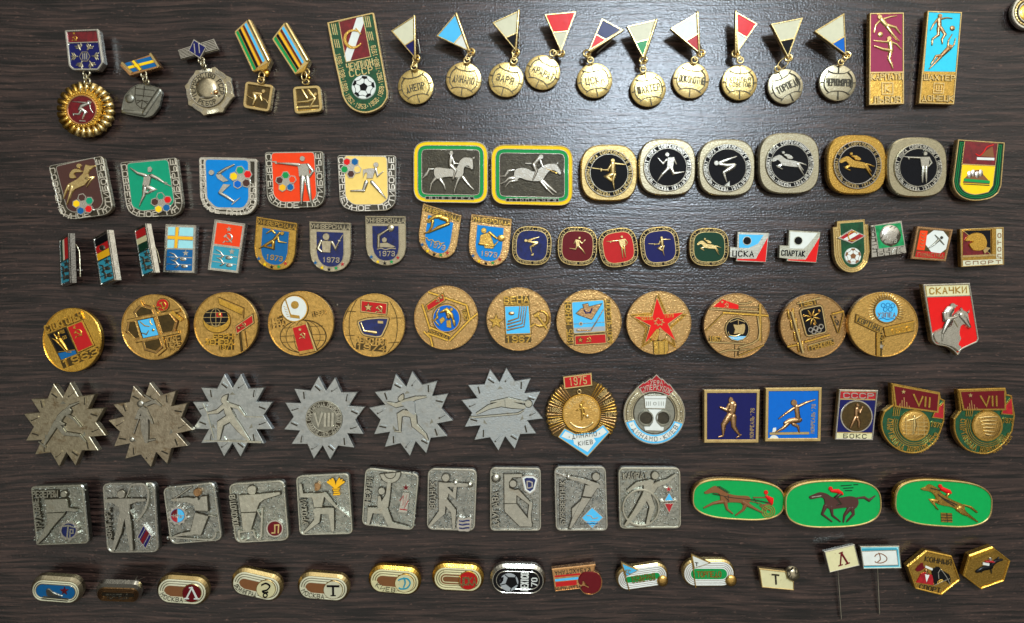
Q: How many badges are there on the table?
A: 109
